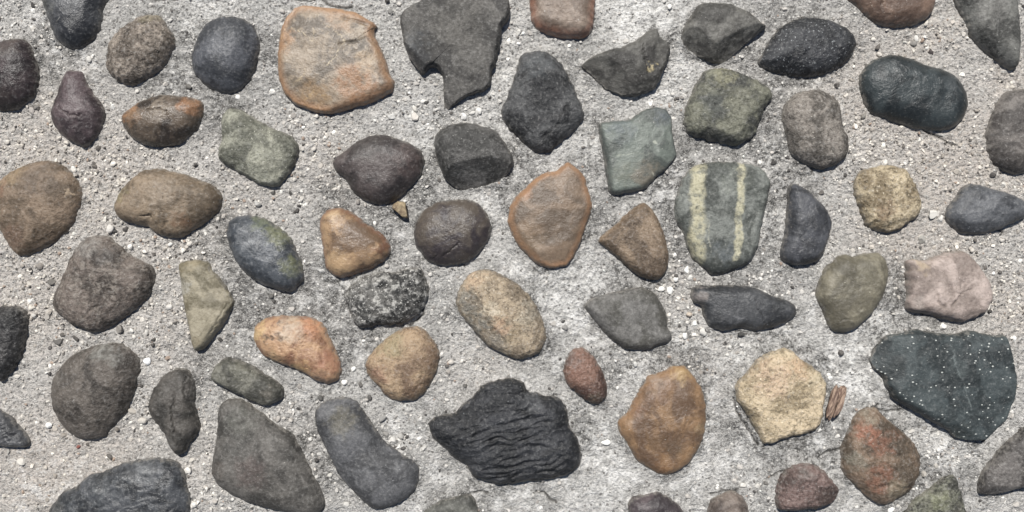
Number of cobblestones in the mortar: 64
